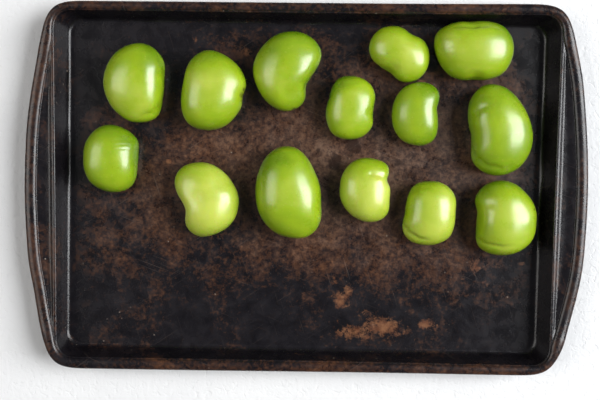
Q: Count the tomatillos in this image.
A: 14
